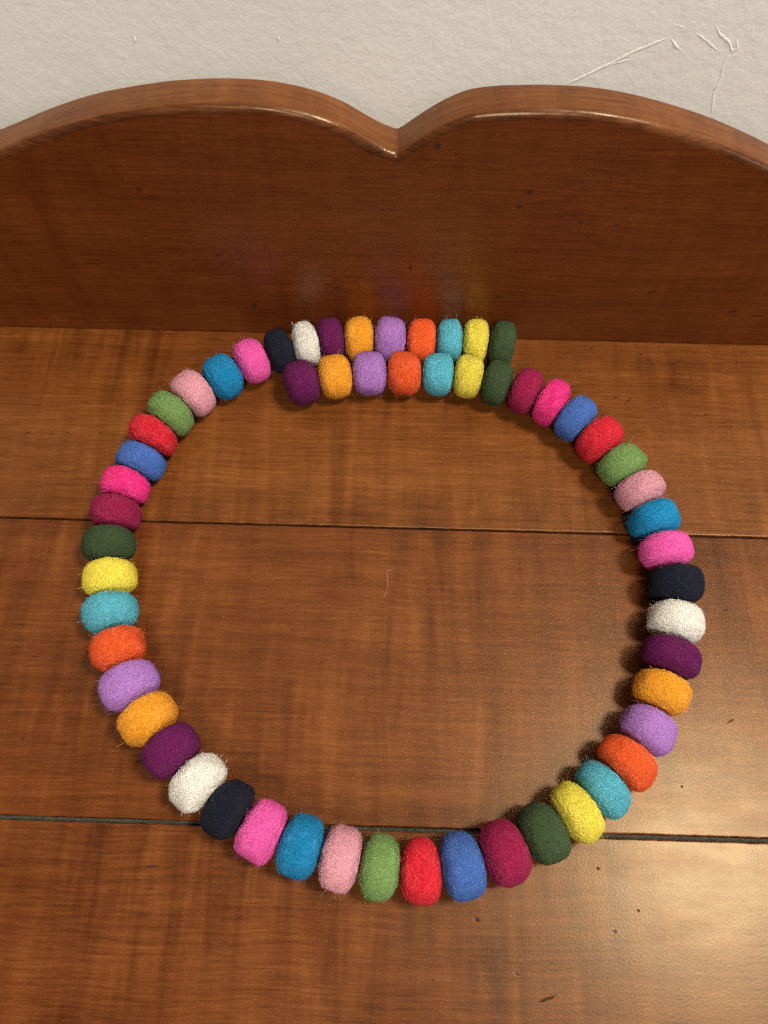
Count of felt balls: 57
